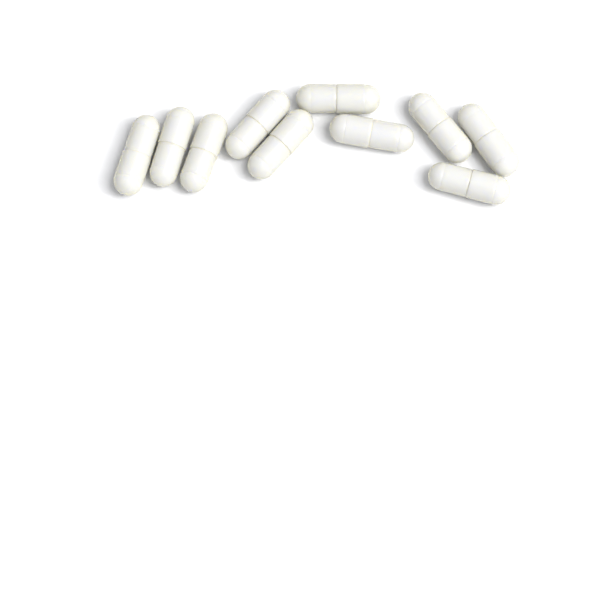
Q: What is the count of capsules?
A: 10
